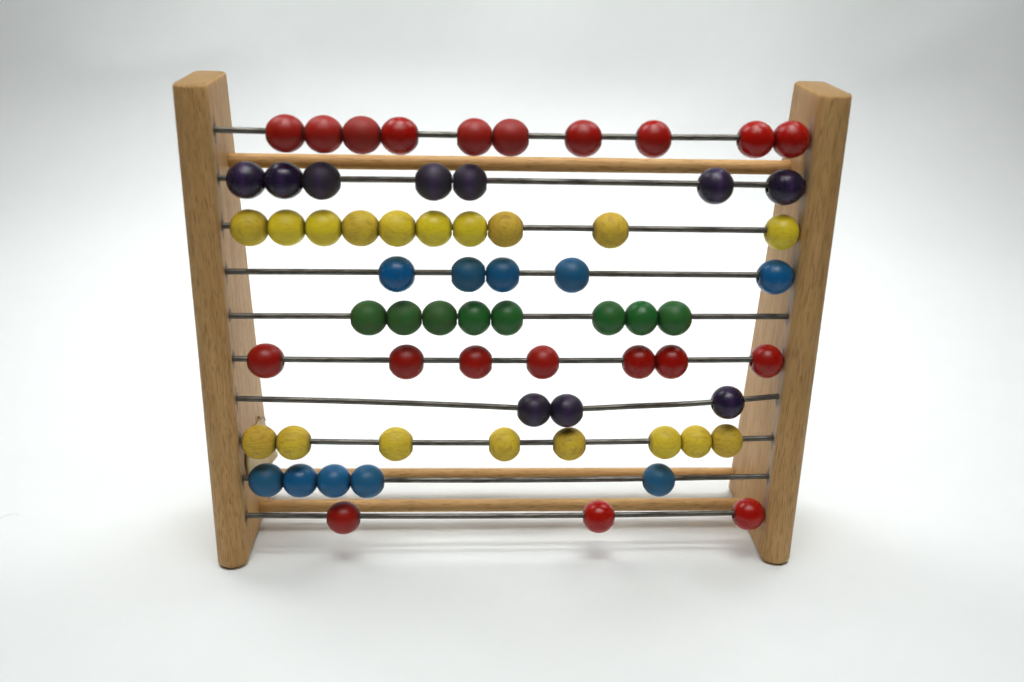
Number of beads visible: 66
